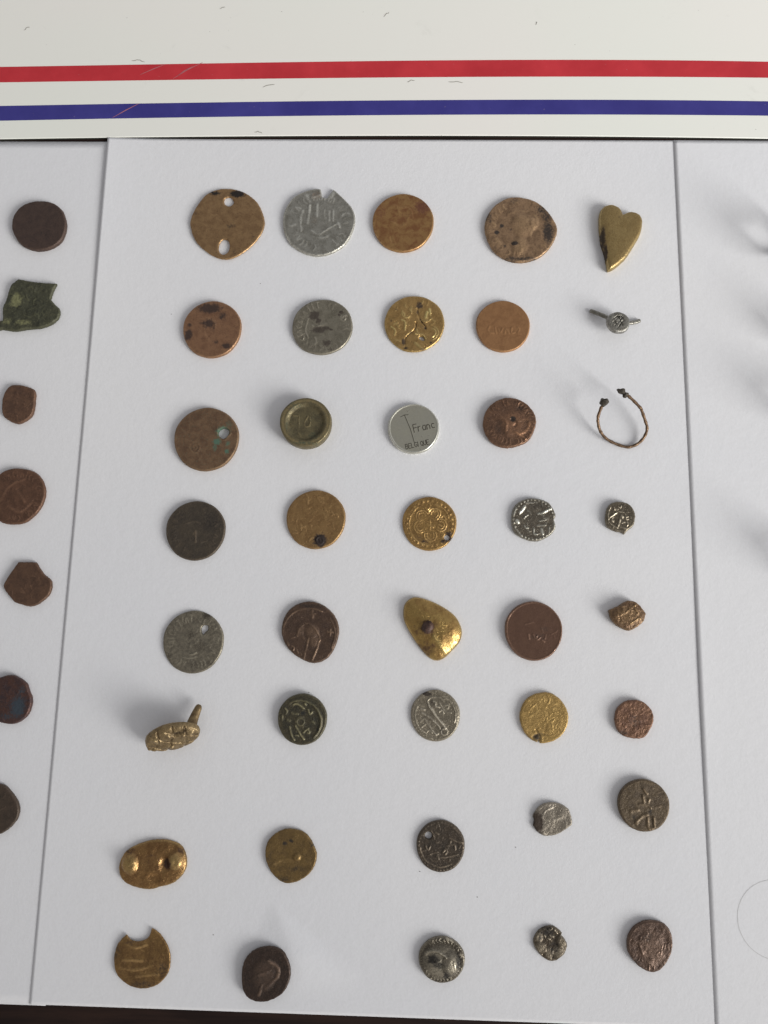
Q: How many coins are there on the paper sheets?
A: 40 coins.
